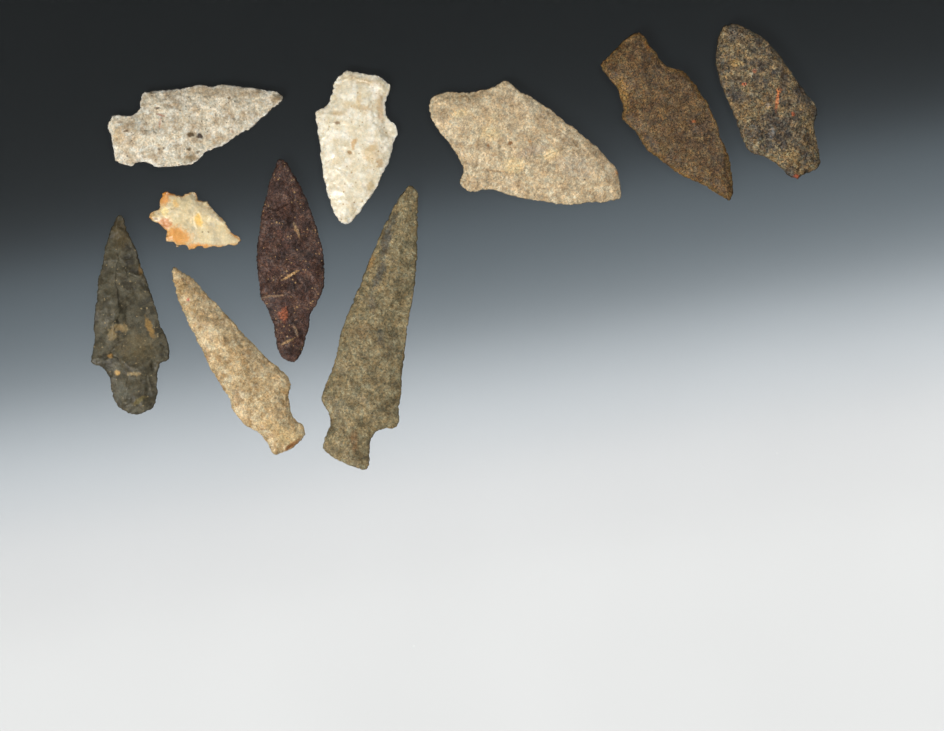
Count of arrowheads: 10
